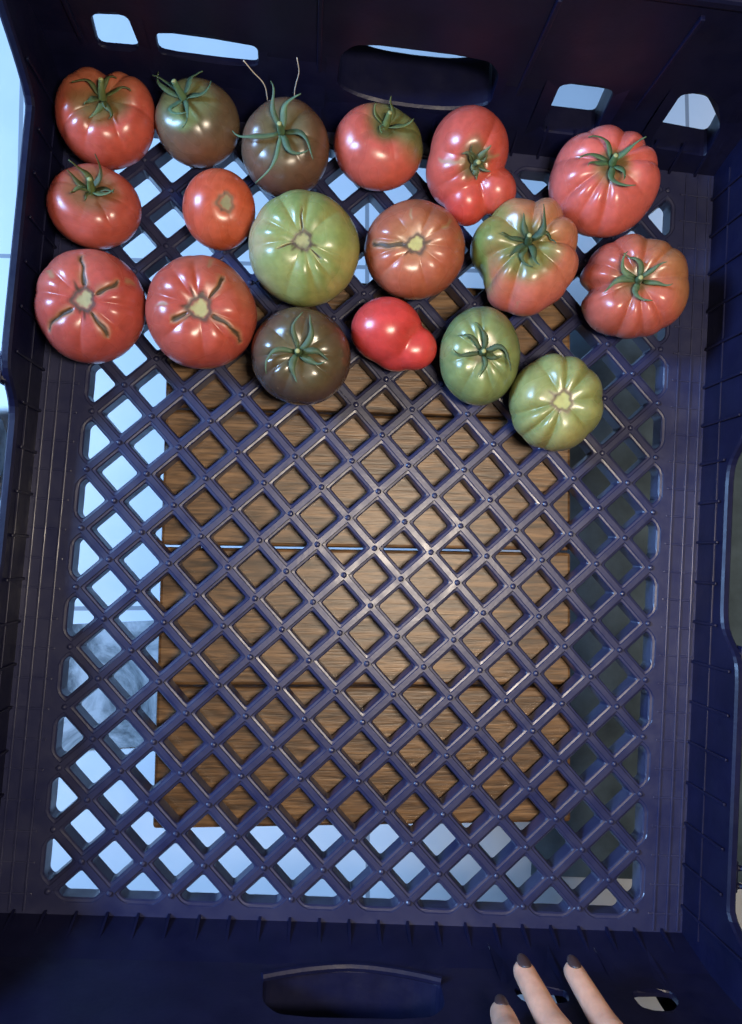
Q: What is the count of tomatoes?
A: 18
